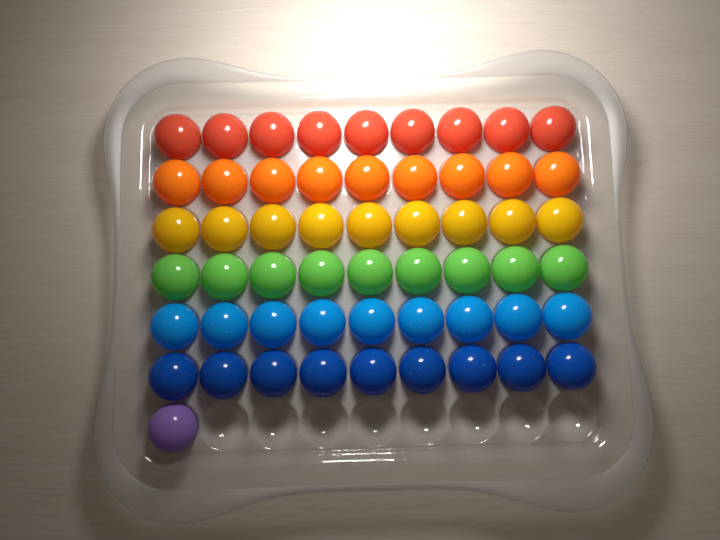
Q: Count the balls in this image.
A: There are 55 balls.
